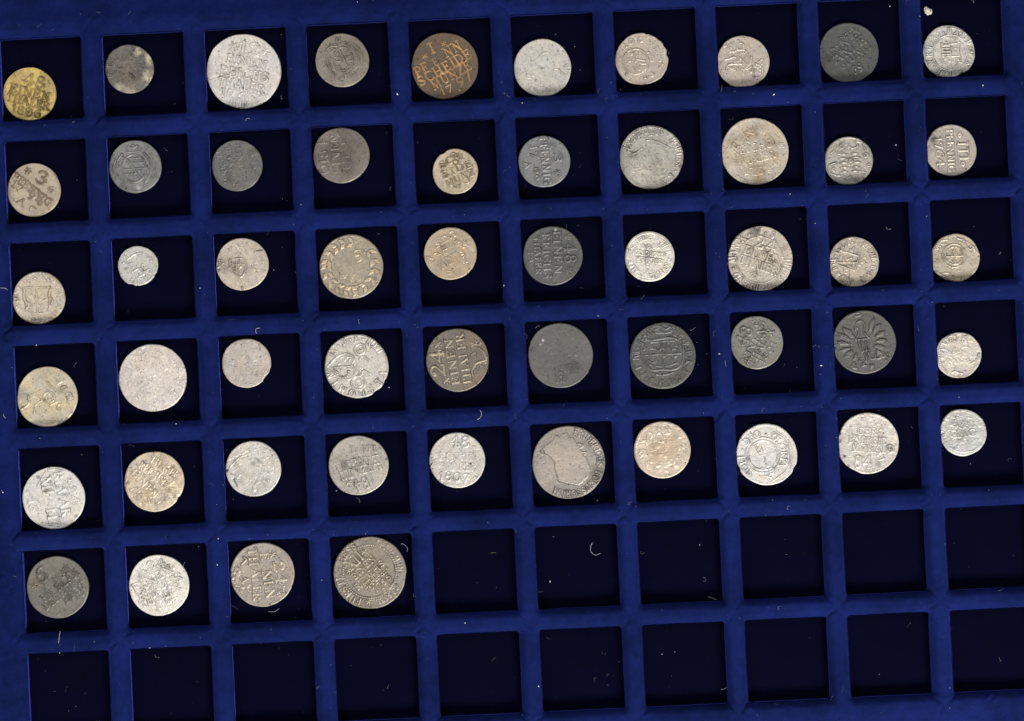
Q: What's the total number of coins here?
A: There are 54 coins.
